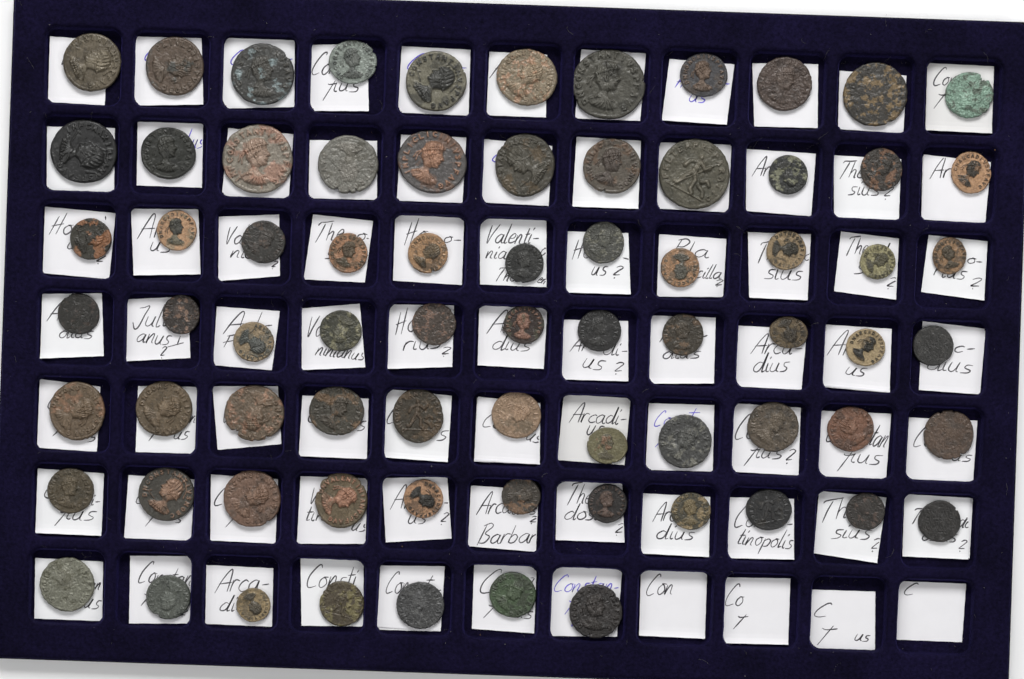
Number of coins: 73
